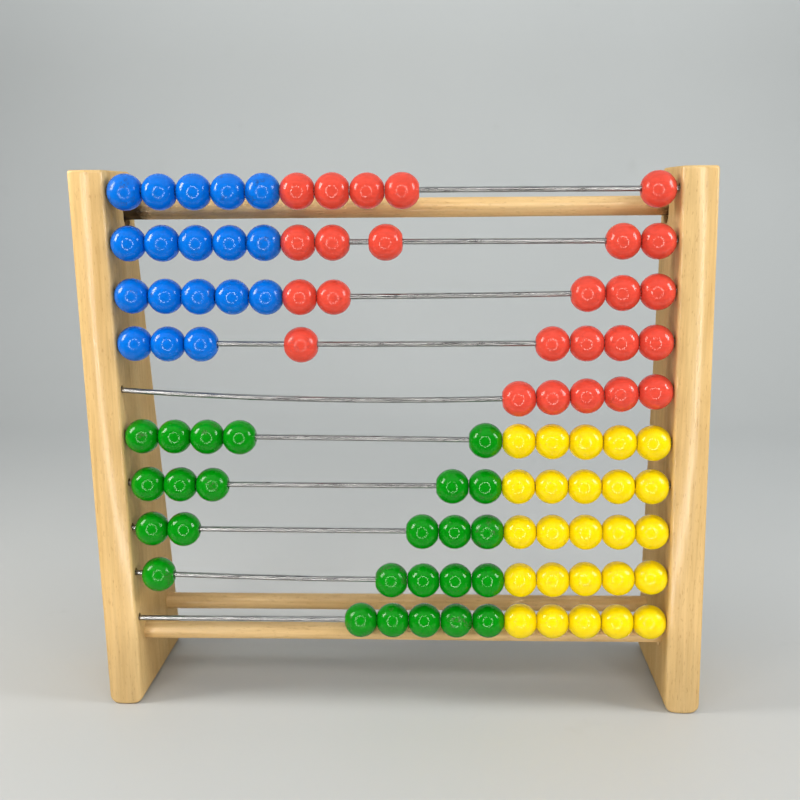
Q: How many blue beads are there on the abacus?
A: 18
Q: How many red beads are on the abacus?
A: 25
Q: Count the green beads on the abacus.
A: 25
